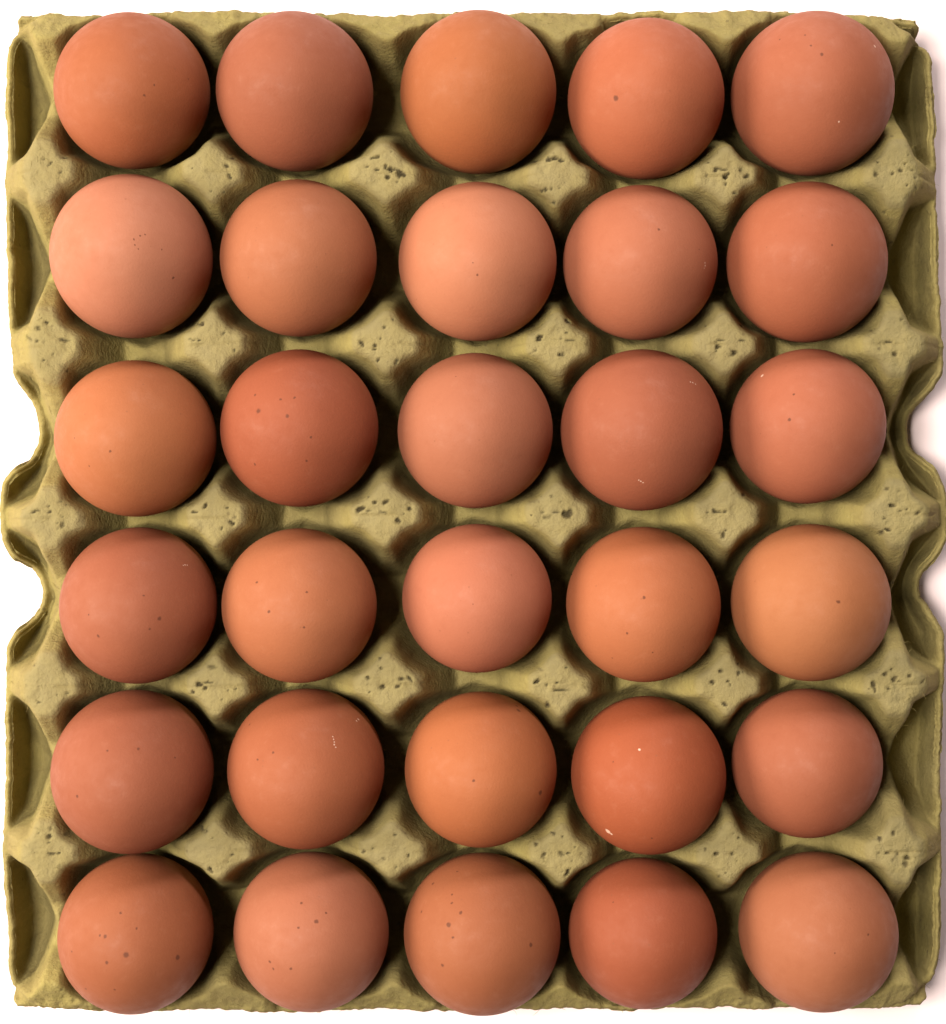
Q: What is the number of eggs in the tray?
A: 30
